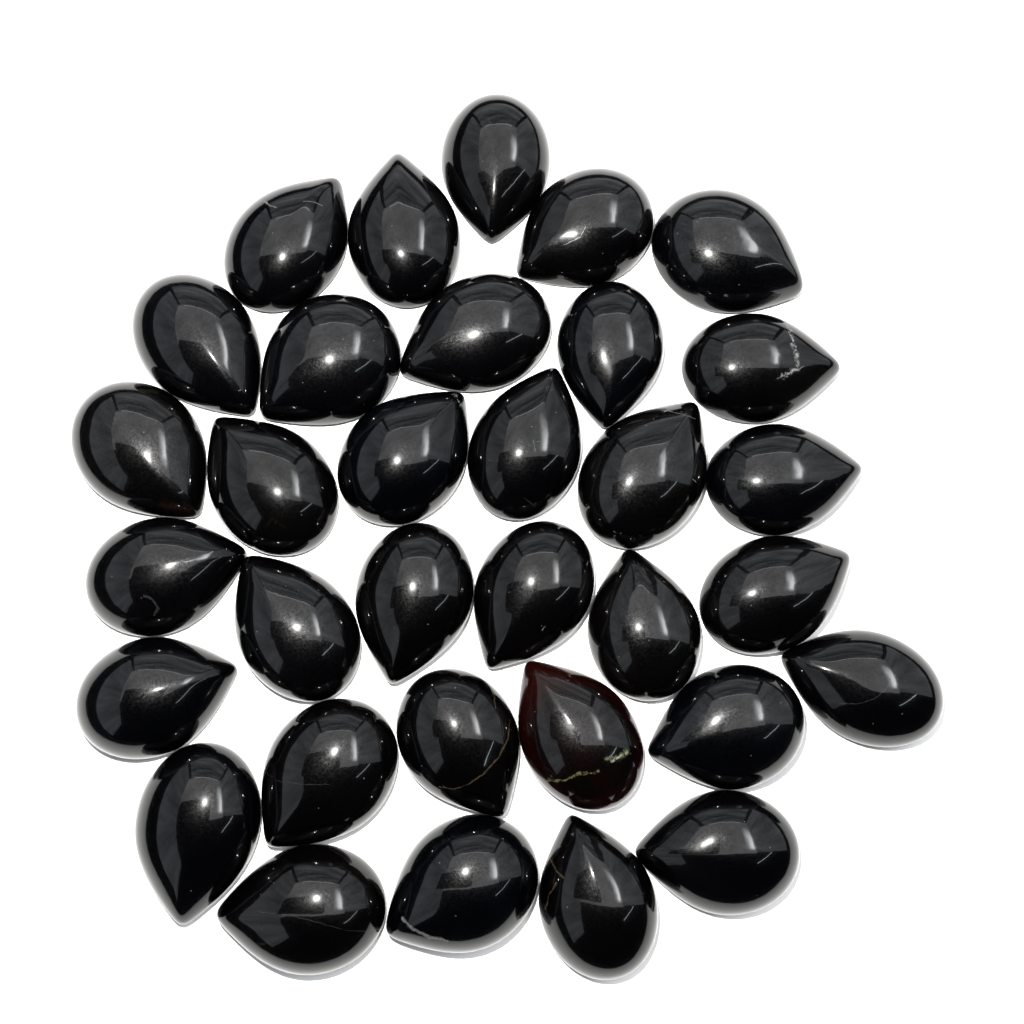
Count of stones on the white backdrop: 33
